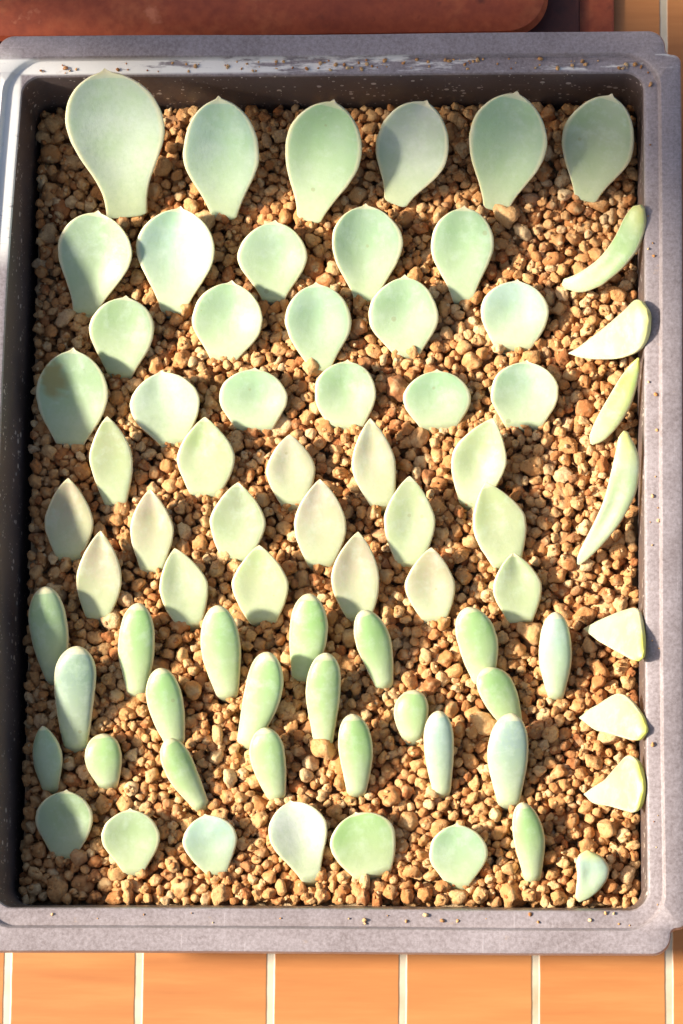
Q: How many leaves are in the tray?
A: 74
